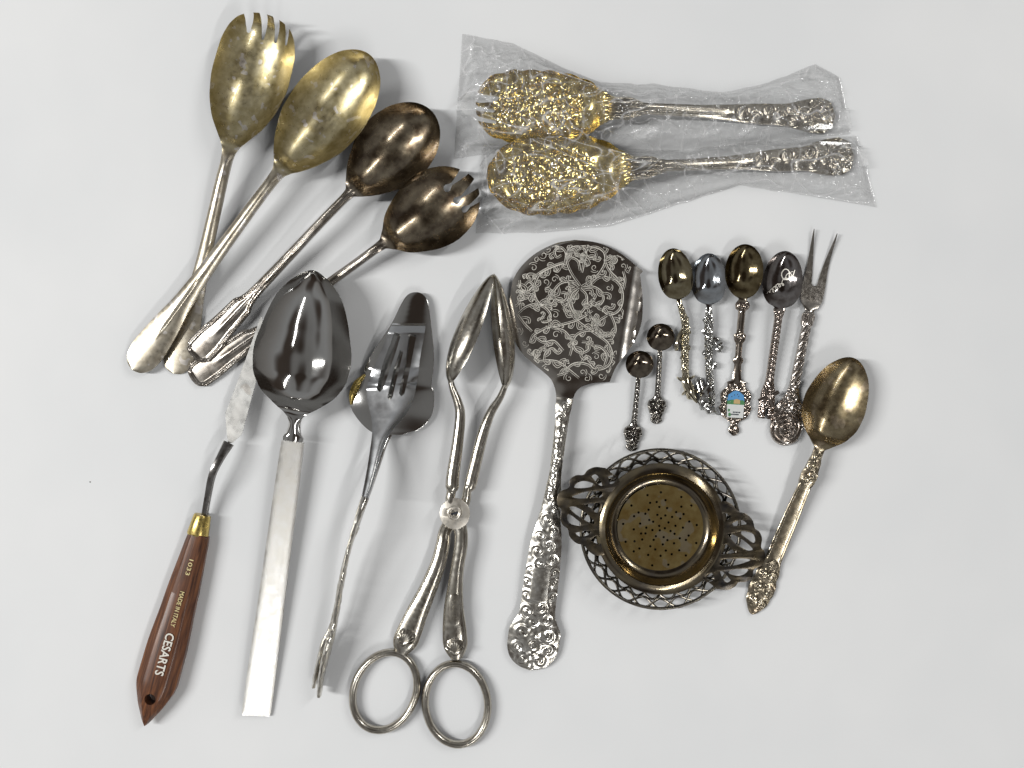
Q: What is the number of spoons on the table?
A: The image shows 11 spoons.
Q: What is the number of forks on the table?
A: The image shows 4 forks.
